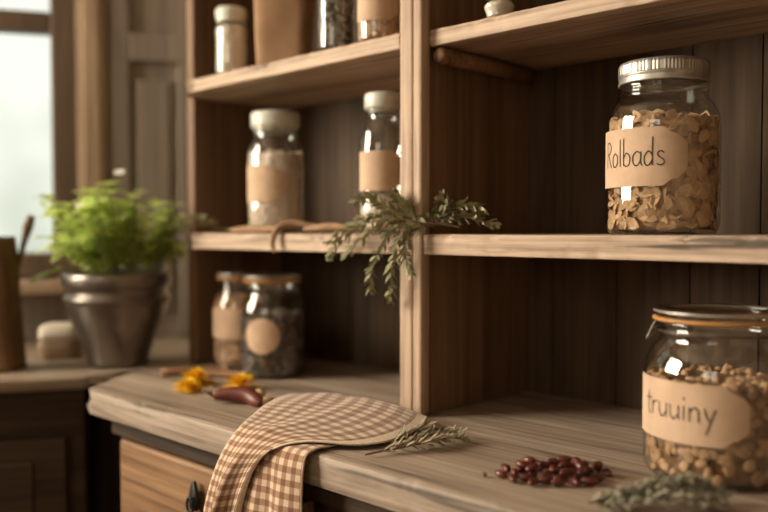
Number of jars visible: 10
